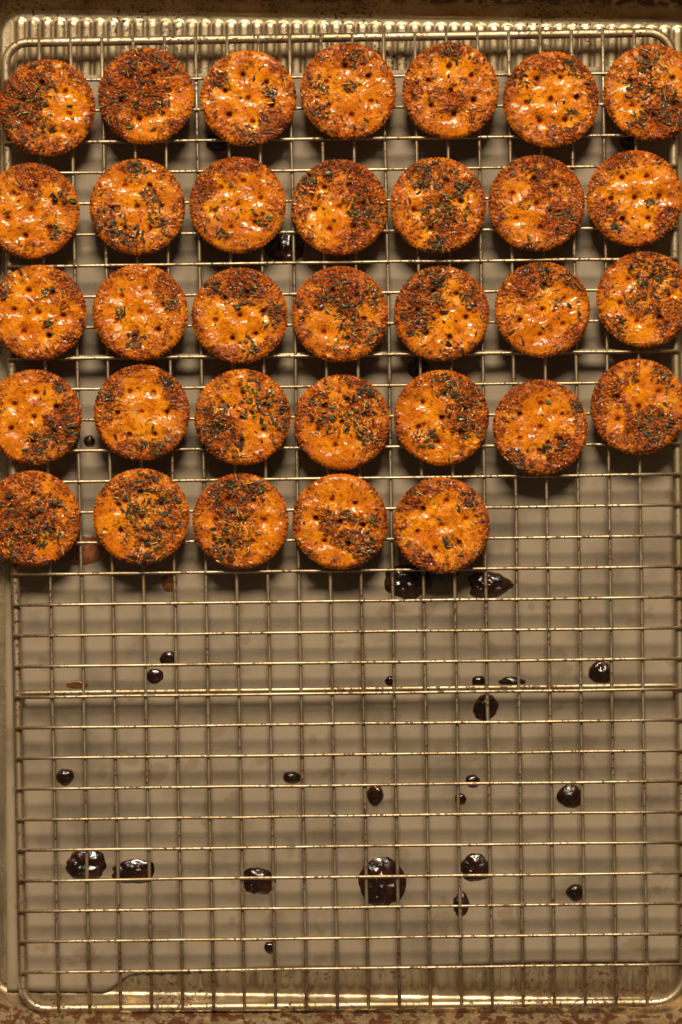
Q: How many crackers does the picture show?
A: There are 33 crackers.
